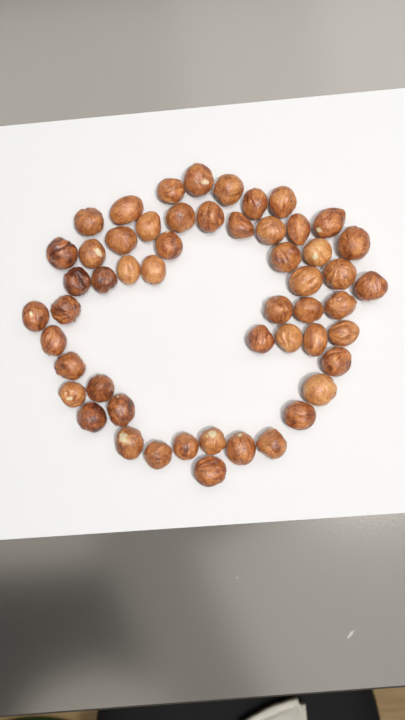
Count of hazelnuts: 53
